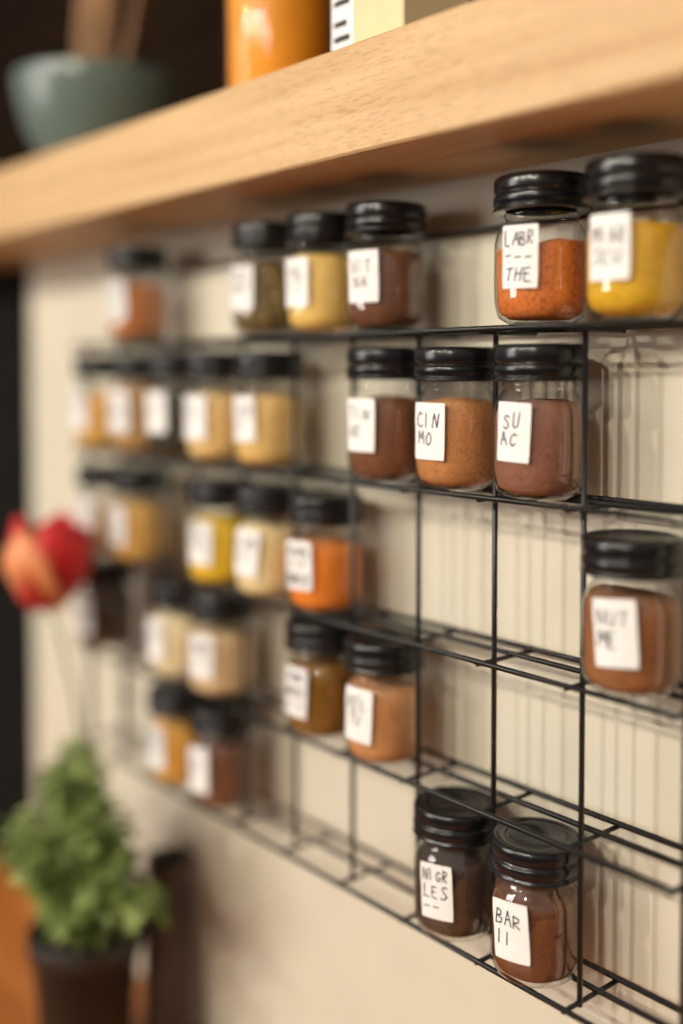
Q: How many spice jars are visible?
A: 29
